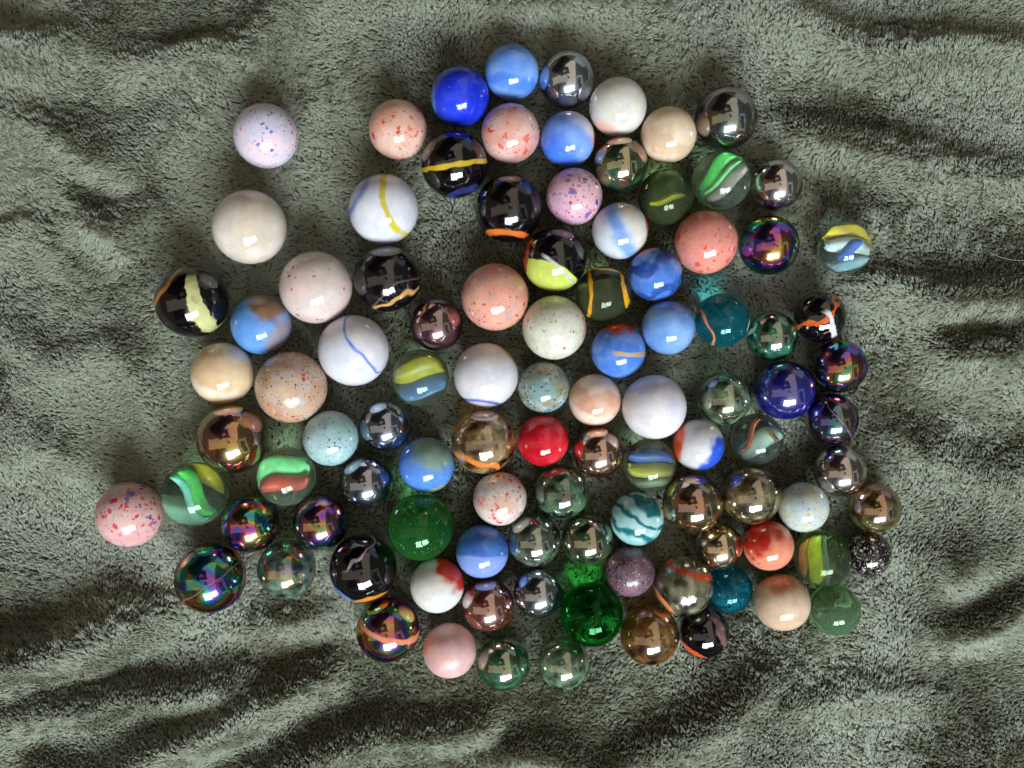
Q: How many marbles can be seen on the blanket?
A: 100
